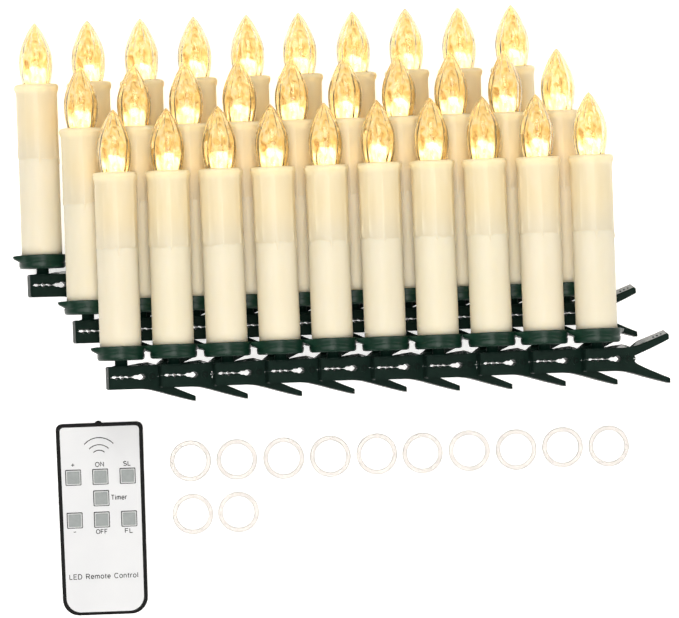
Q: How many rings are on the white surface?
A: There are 12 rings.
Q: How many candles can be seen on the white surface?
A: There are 30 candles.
